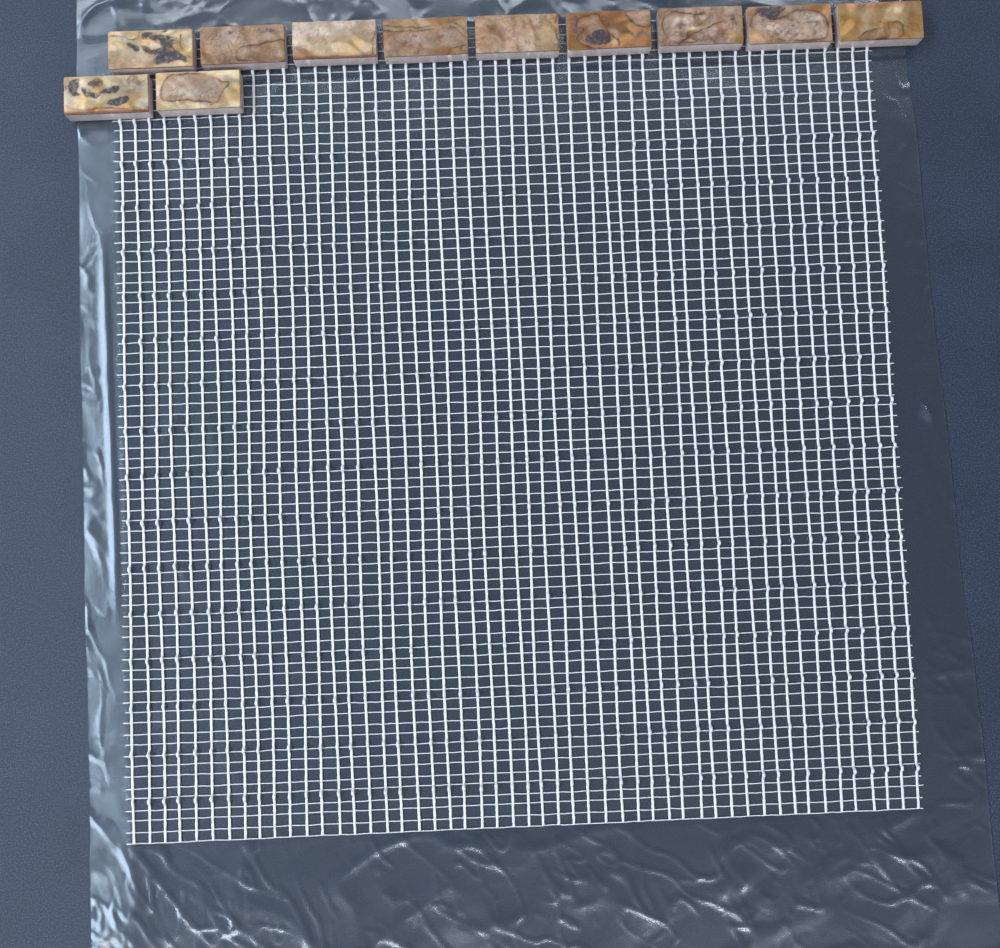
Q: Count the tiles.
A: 11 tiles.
